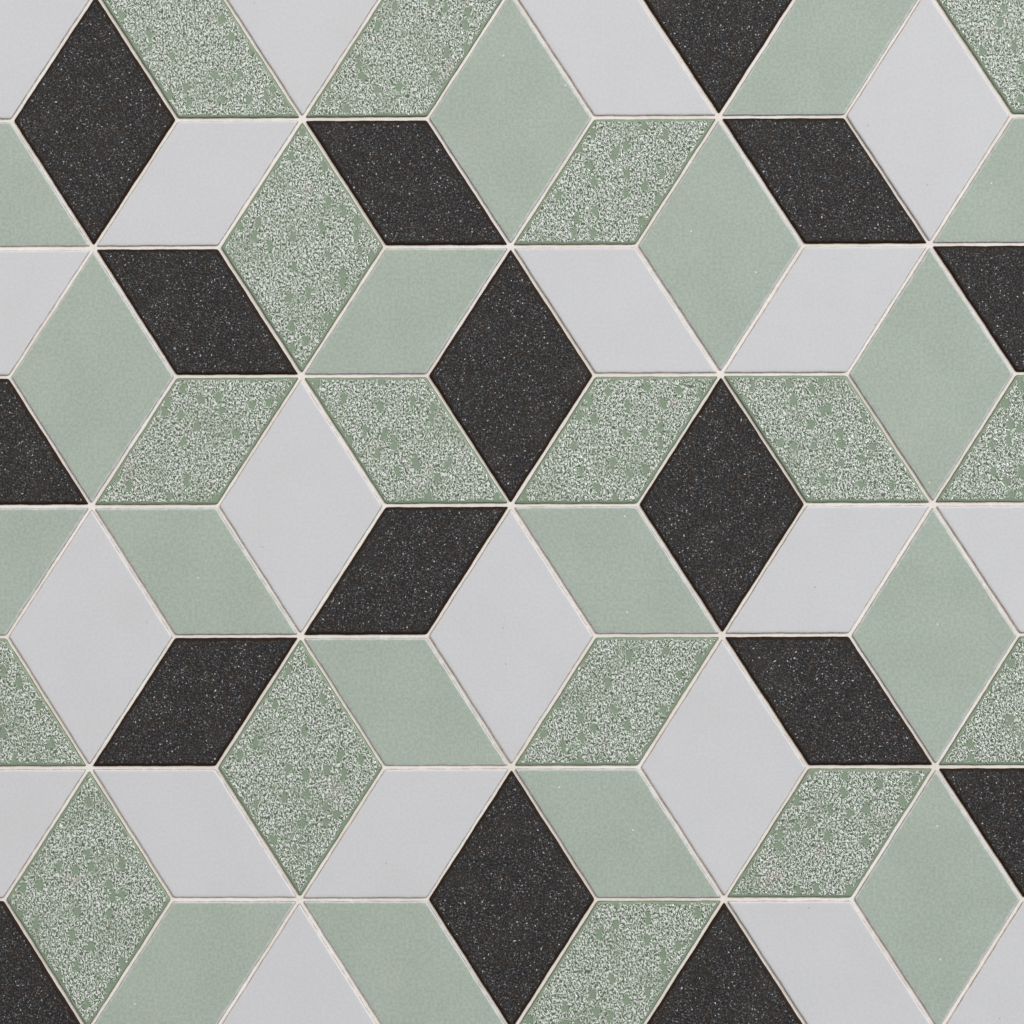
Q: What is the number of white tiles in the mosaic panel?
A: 20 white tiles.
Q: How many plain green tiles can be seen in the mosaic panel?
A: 17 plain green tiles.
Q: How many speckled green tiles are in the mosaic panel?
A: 17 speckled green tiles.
